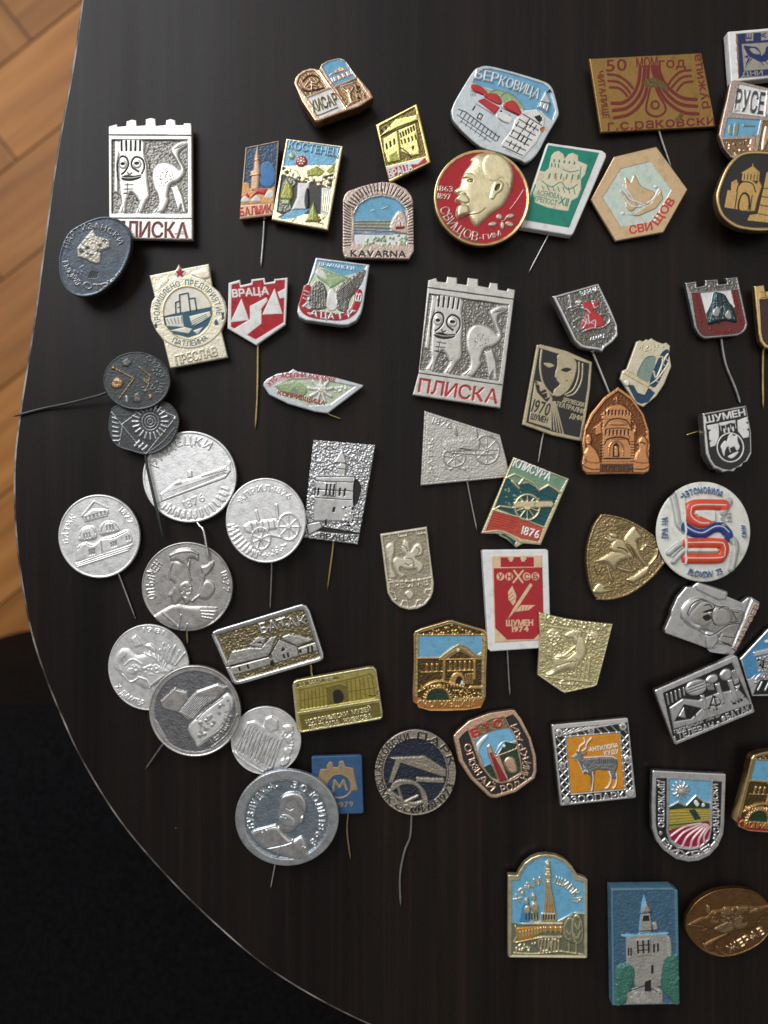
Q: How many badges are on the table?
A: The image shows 60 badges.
